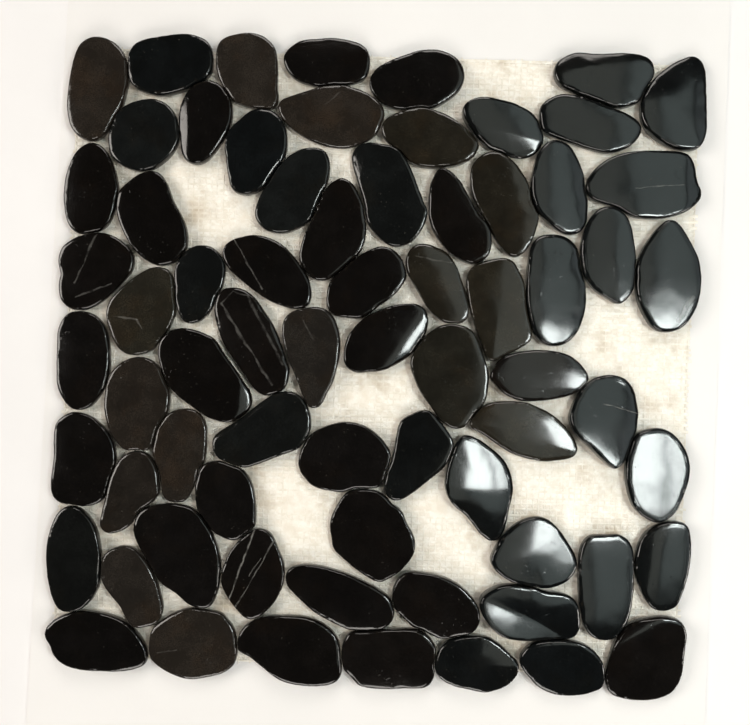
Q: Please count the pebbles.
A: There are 70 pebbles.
